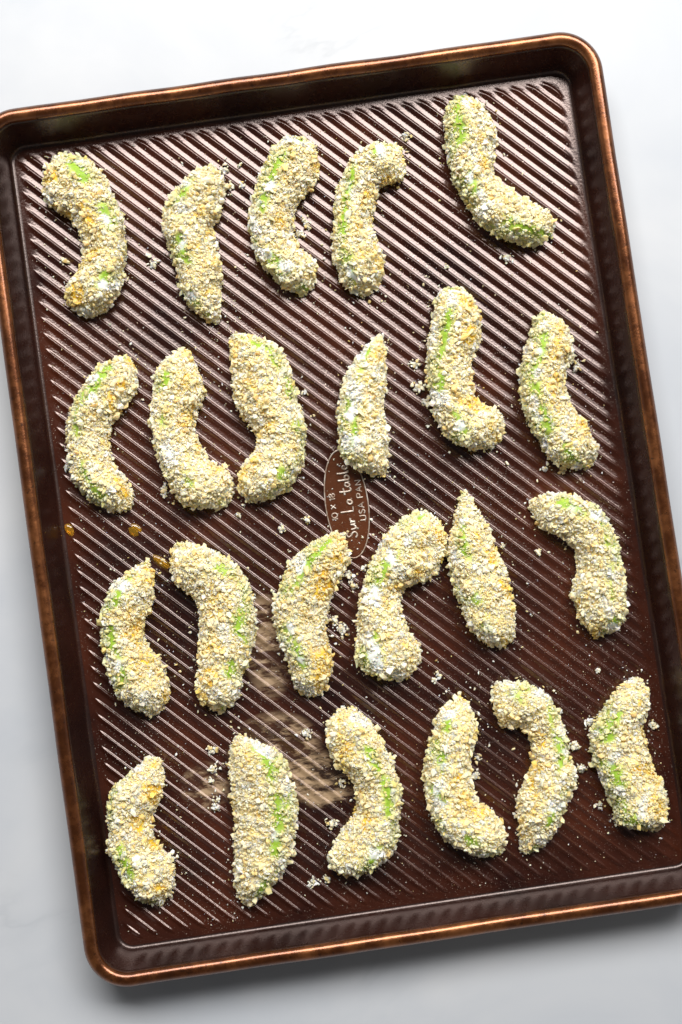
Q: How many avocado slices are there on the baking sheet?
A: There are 23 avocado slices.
